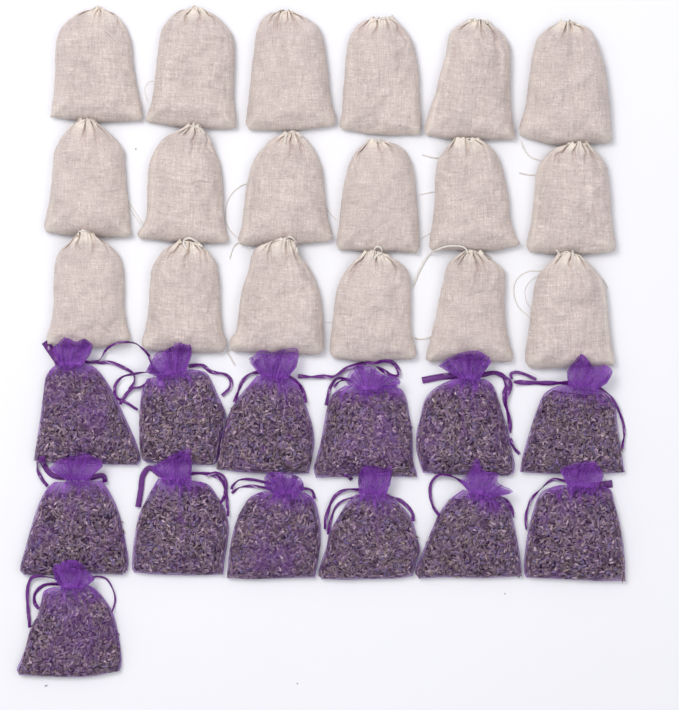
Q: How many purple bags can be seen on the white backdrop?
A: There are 13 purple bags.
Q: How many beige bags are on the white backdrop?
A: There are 18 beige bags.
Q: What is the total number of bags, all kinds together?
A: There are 31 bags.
